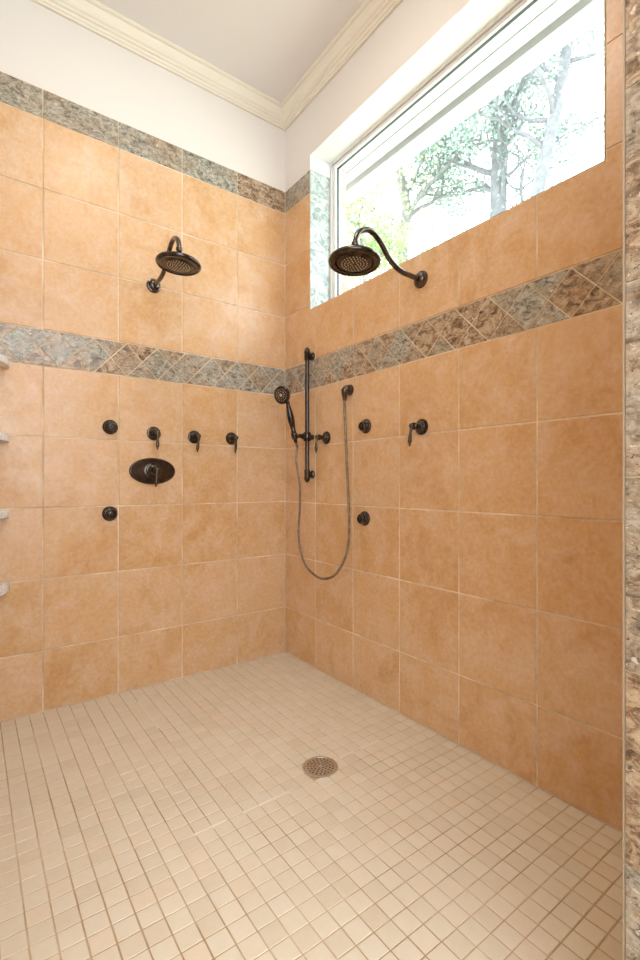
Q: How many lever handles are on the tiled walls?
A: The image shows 6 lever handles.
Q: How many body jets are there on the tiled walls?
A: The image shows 4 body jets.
